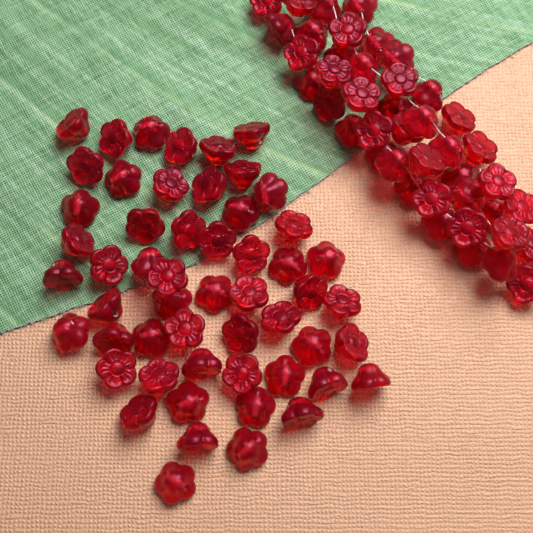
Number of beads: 97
